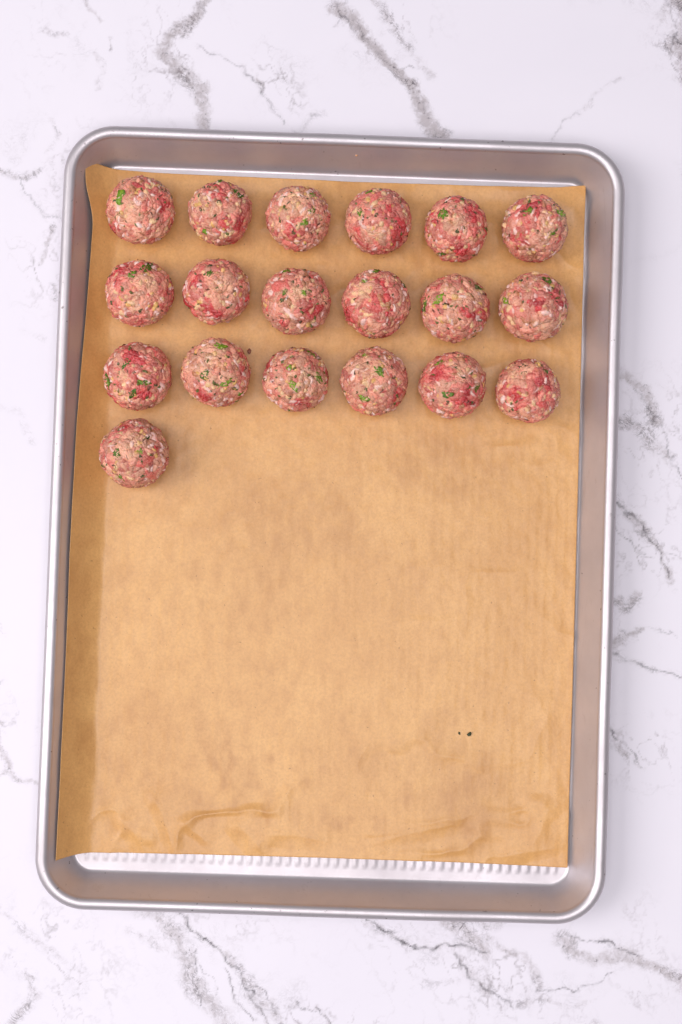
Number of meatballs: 19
